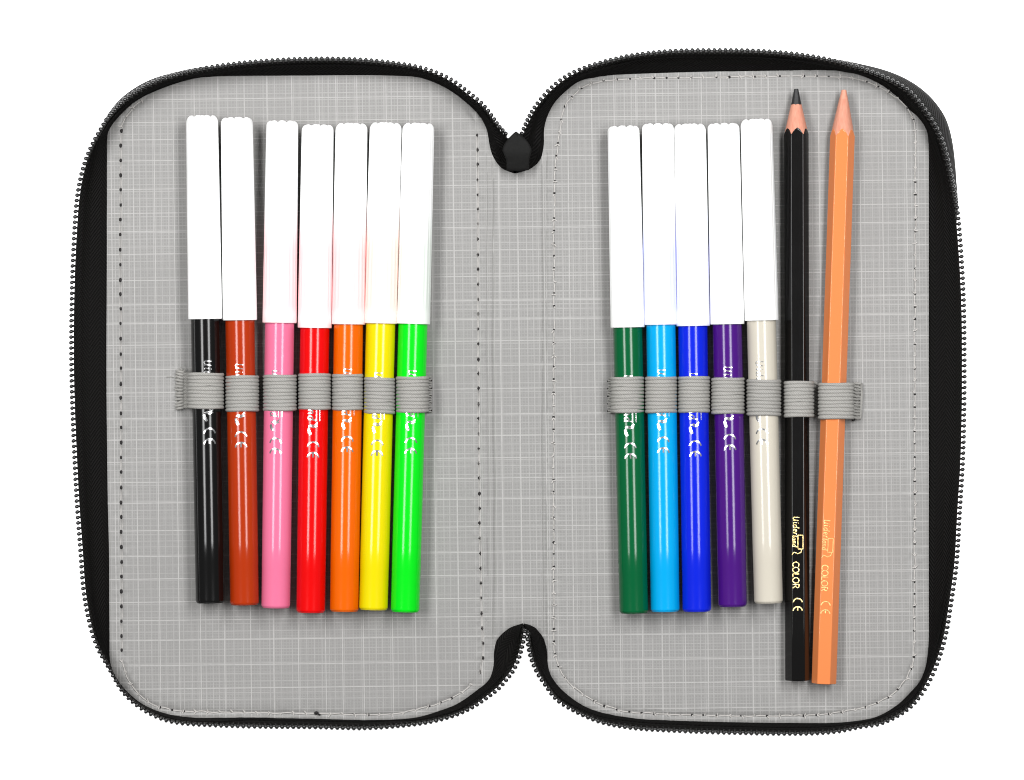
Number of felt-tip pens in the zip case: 12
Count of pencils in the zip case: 2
